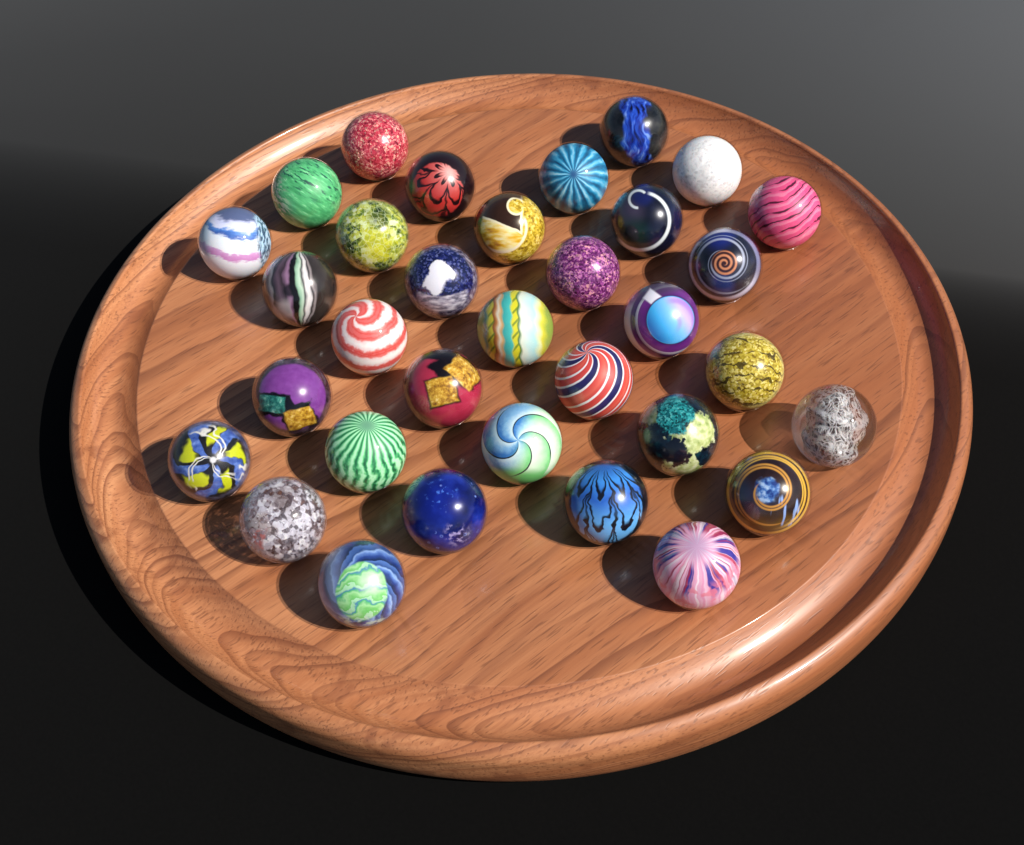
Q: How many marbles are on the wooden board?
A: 33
